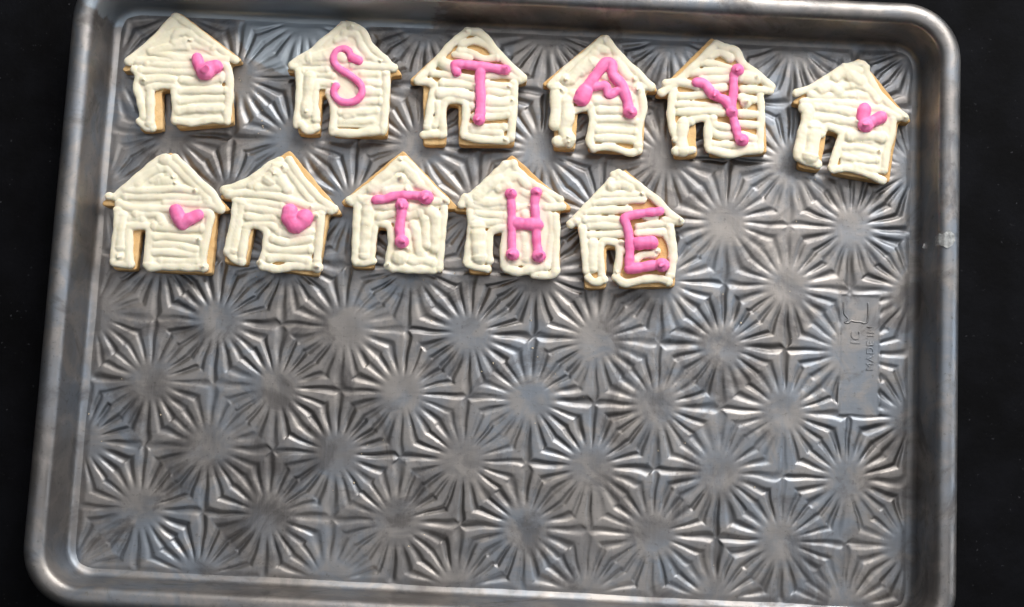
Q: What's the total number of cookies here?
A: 11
